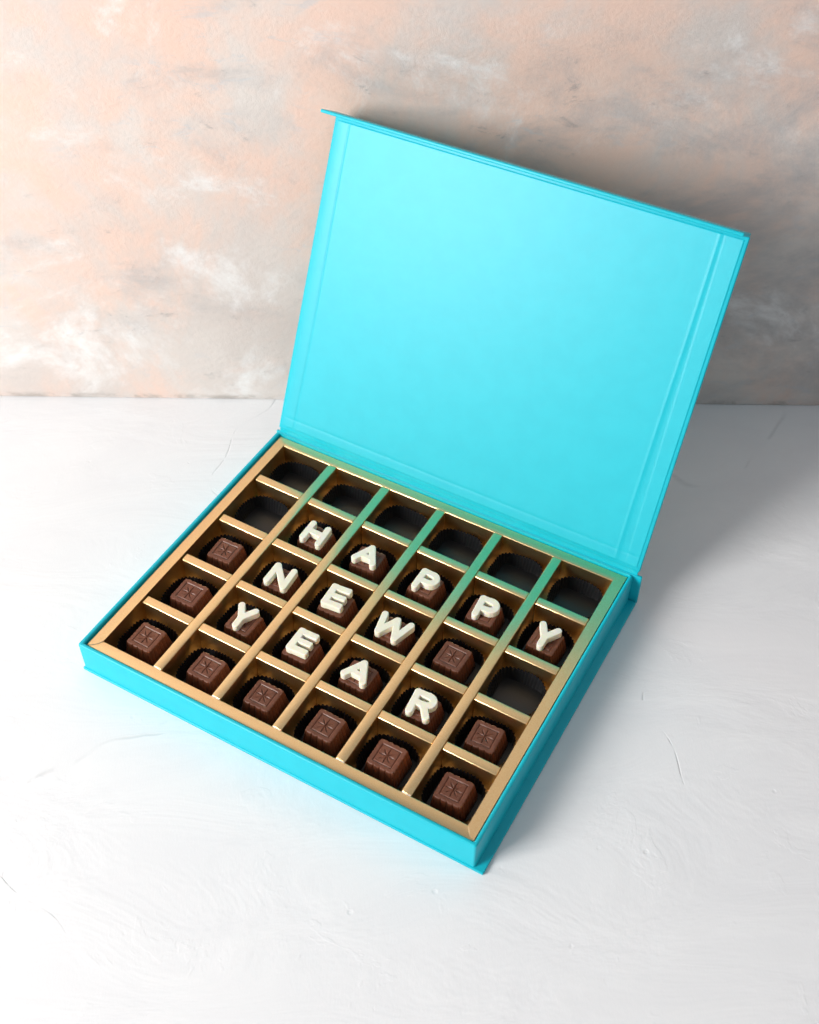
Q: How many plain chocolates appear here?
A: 10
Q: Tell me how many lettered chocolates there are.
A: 12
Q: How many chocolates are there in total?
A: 22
